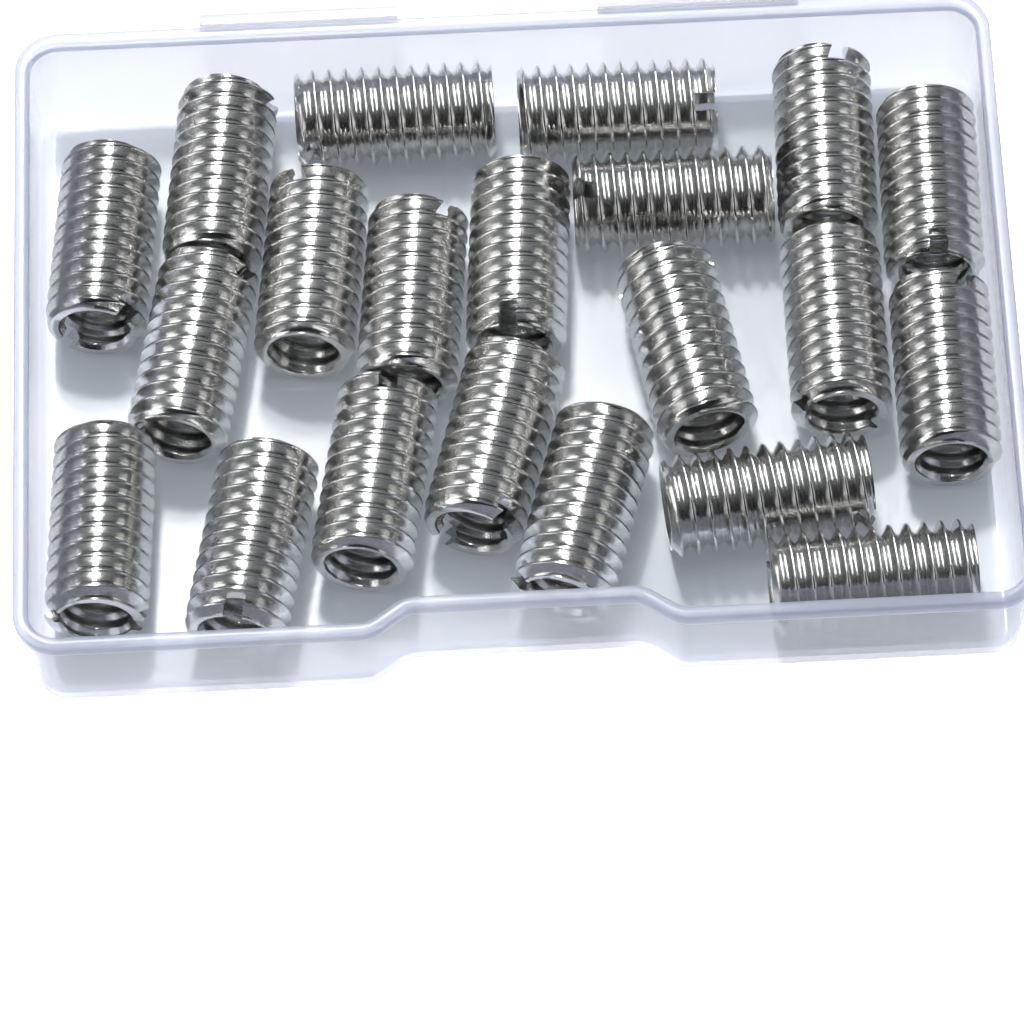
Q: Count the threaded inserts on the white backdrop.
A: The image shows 21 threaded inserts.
